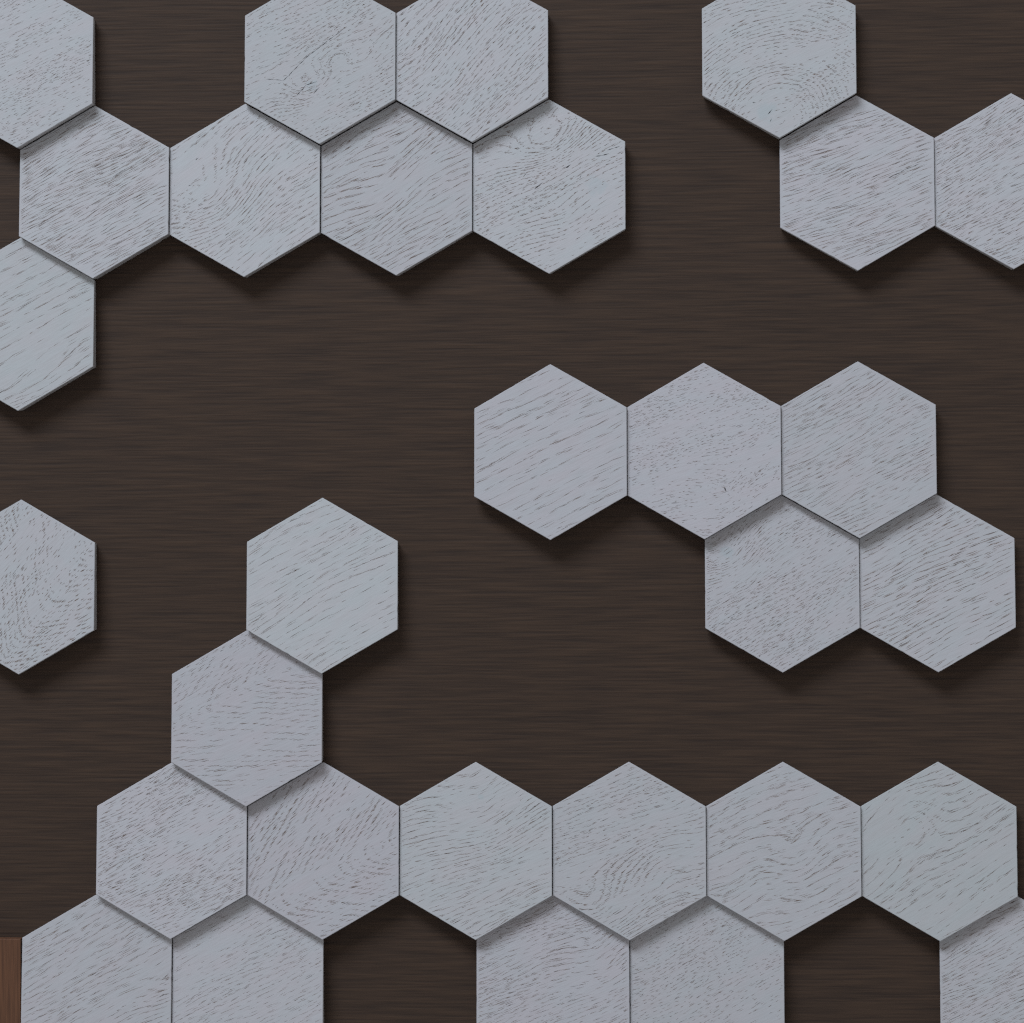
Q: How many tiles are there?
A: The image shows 30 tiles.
